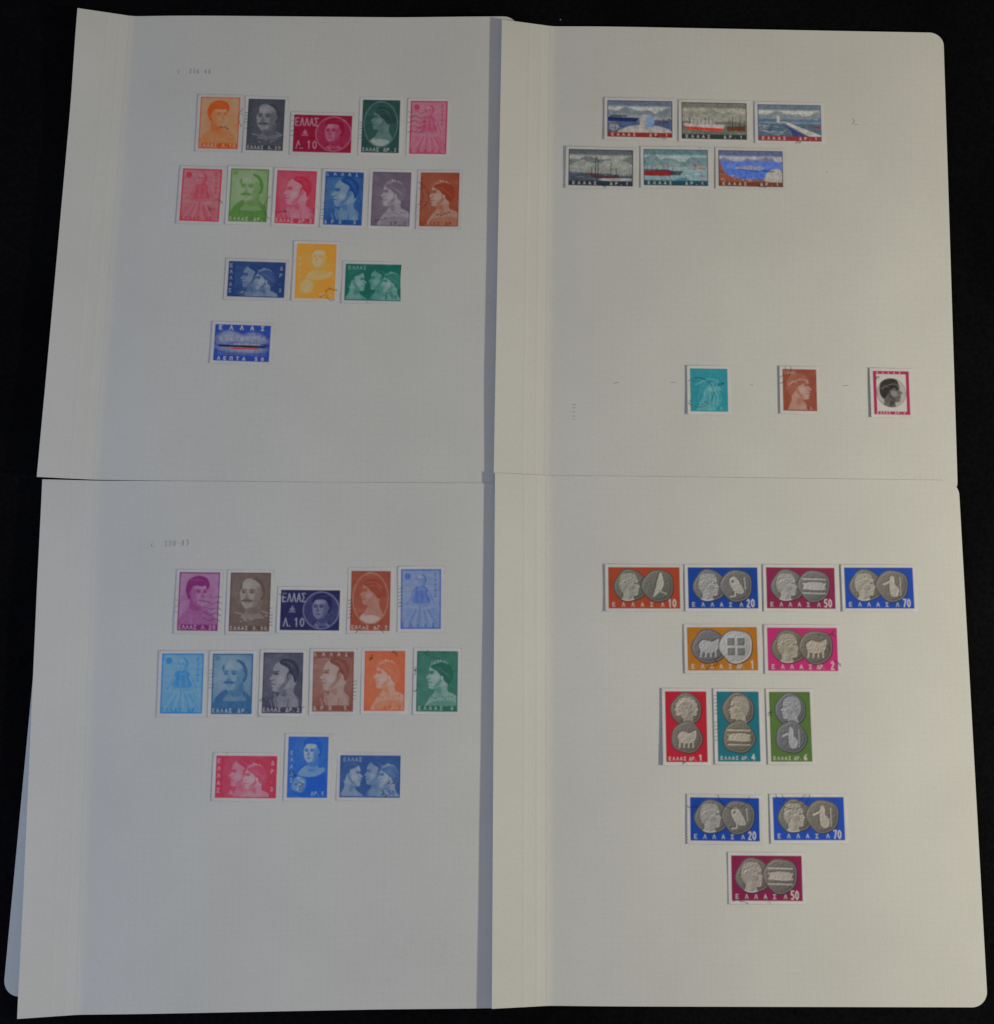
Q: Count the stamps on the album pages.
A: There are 50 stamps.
